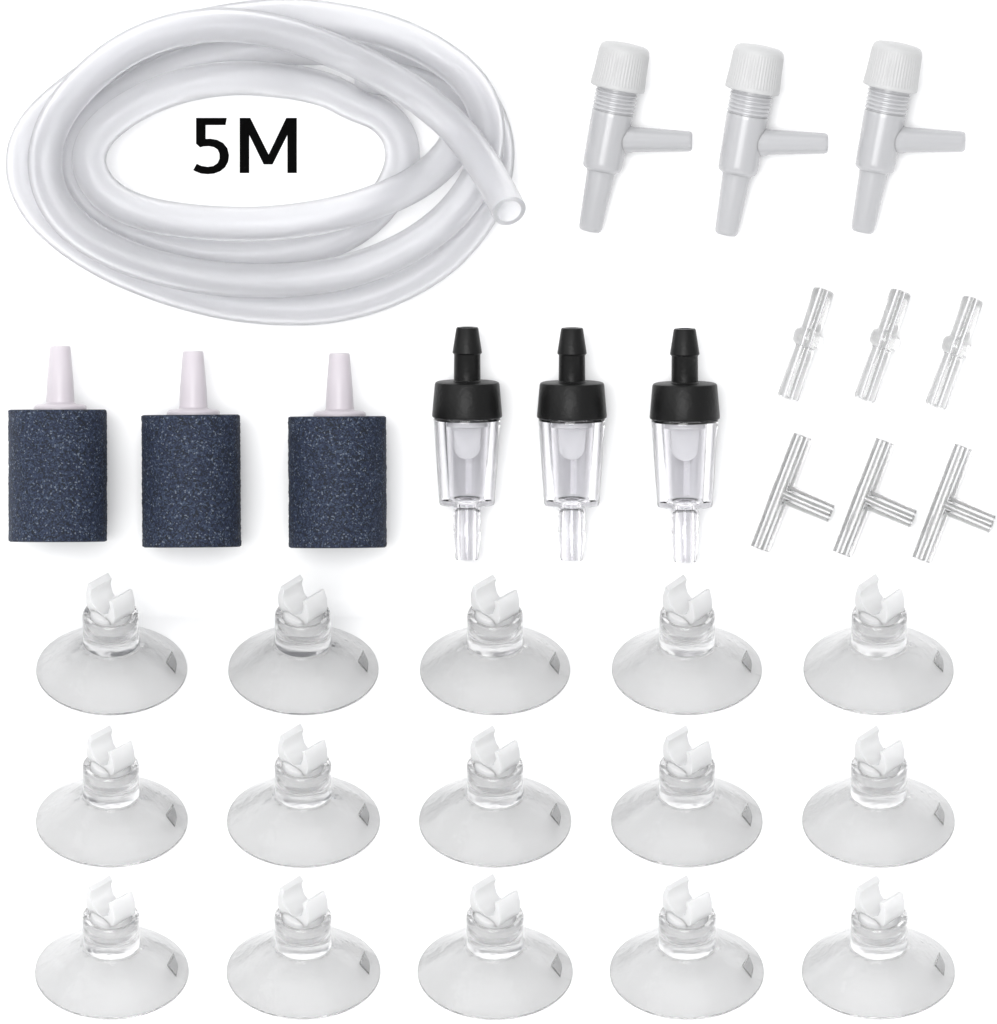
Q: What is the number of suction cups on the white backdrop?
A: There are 15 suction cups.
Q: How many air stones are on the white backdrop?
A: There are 3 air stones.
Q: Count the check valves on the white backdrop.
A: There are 3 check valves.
